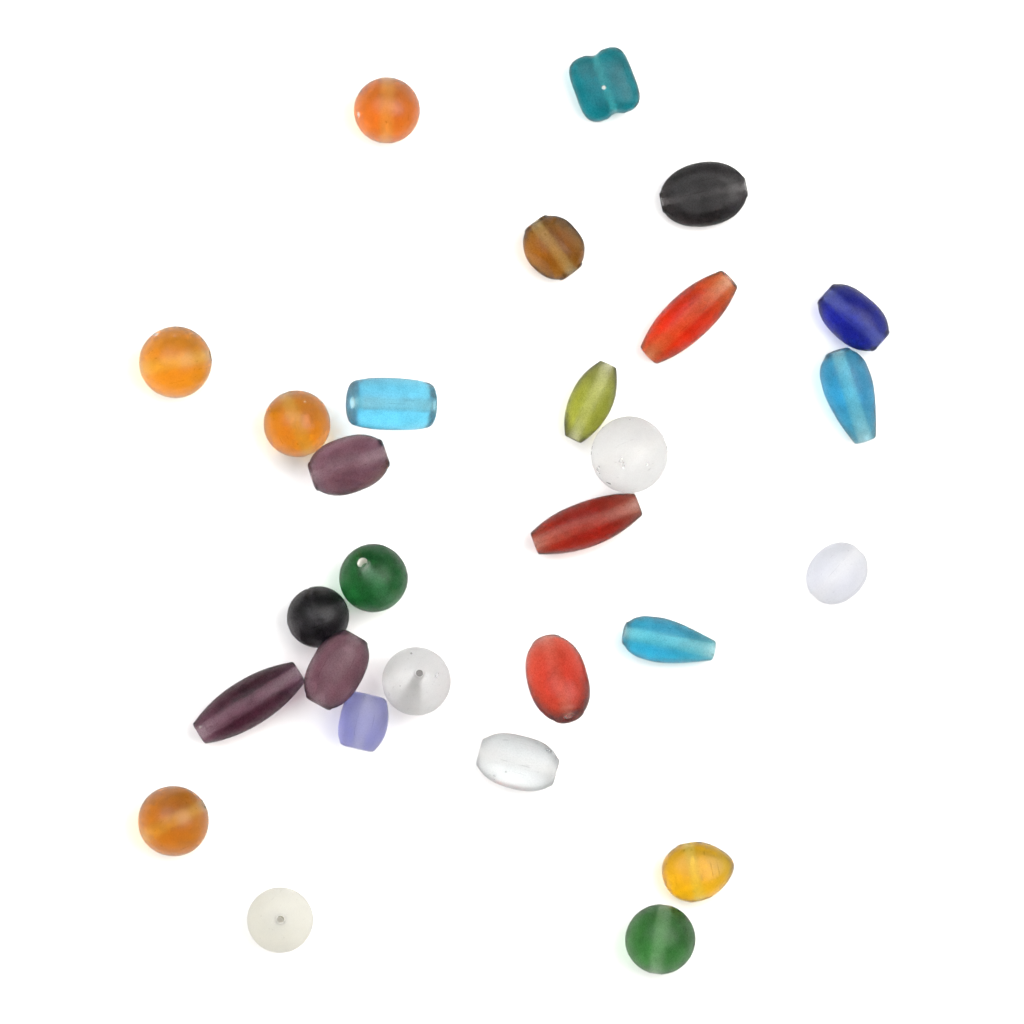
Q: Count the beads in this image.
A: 28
